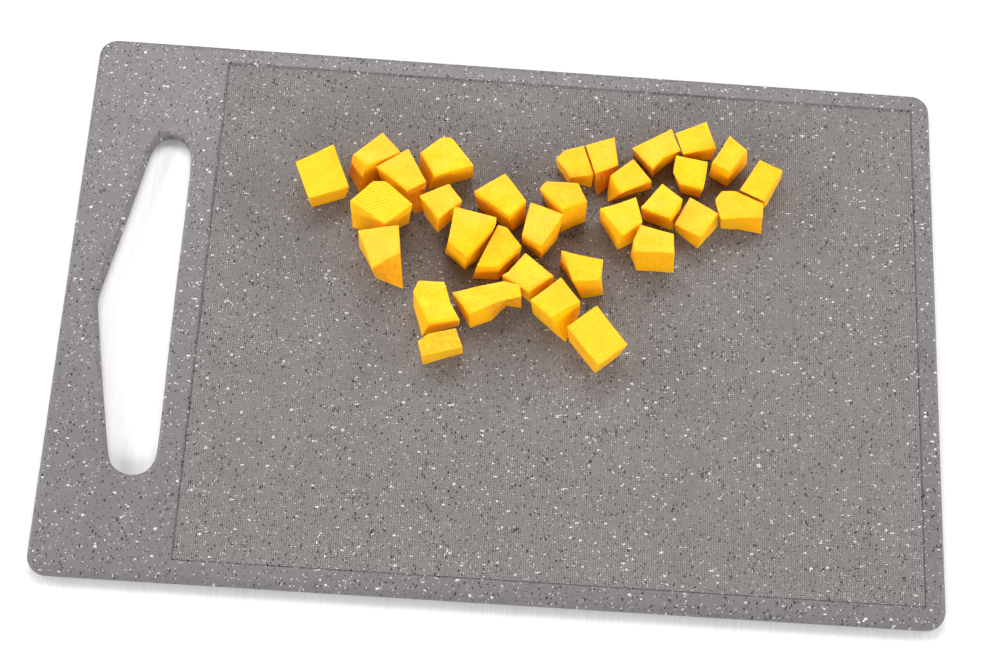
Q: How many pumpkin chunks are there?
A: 32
